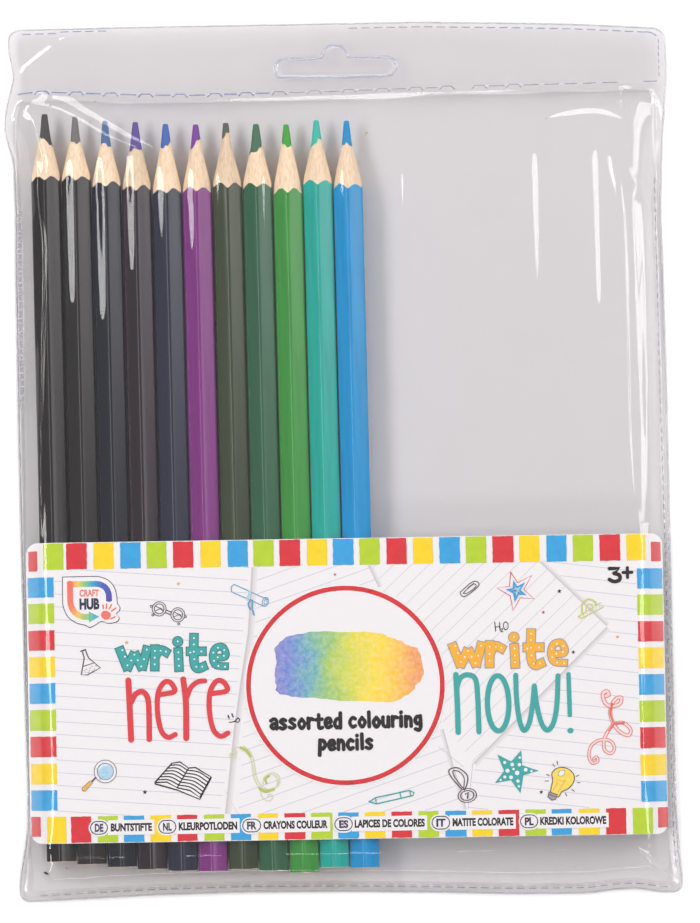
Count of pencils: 11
